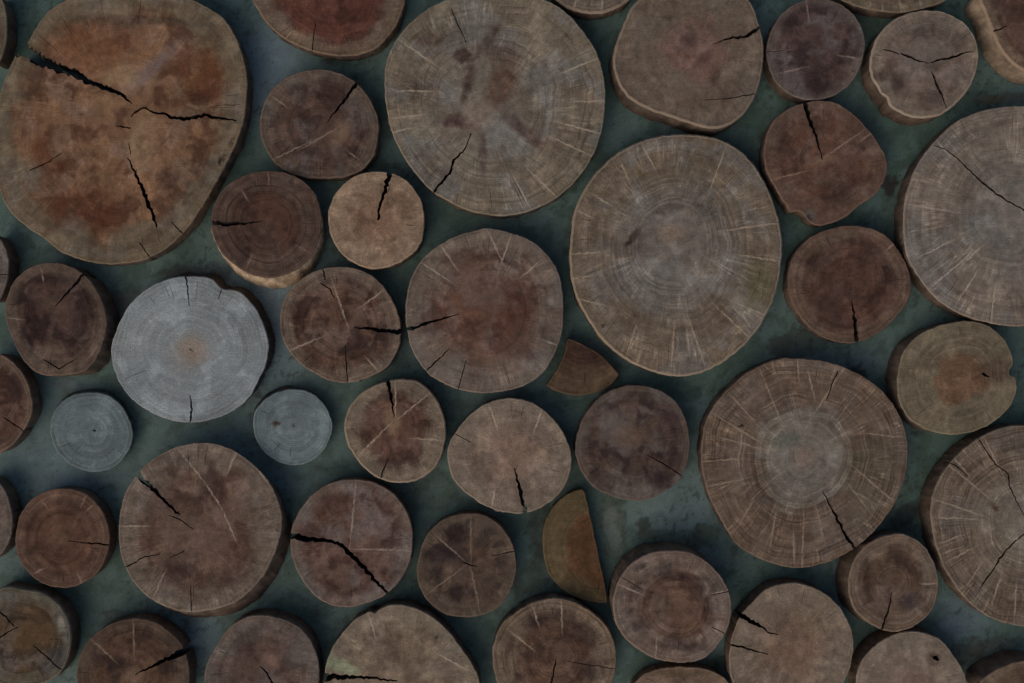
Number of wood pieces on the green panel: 49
